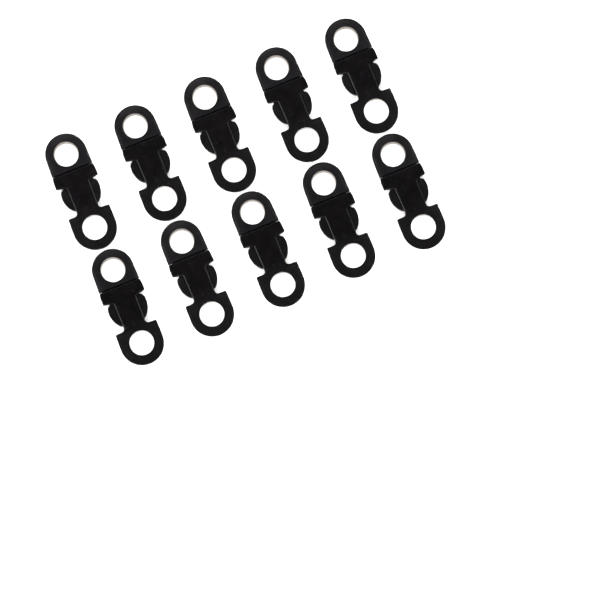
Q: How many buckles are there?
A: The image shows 10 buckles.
